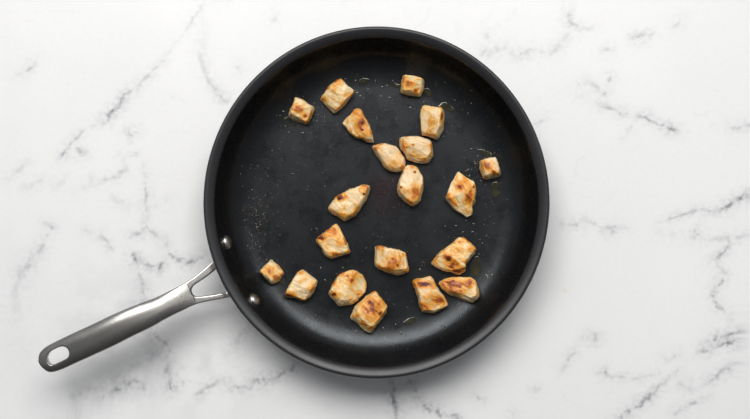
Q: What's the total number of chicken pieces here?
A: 20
